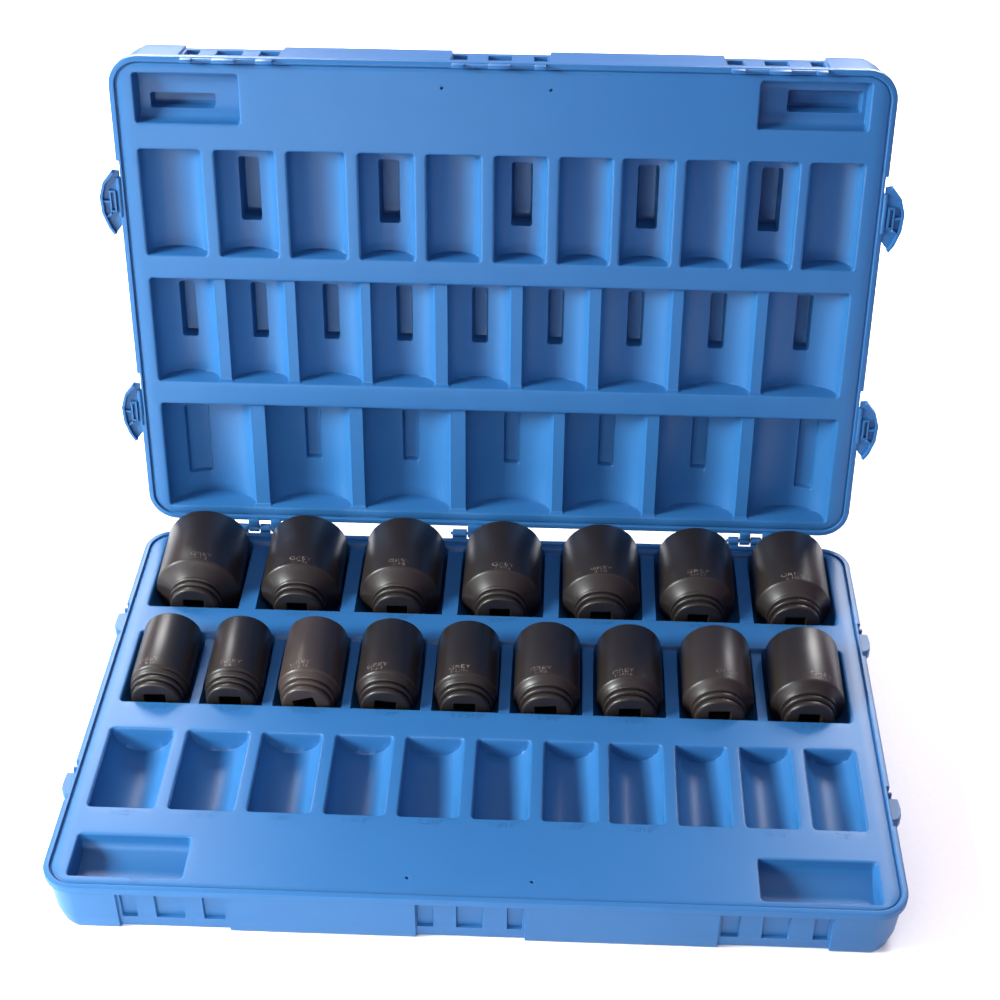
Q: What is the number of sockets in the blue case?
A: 16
